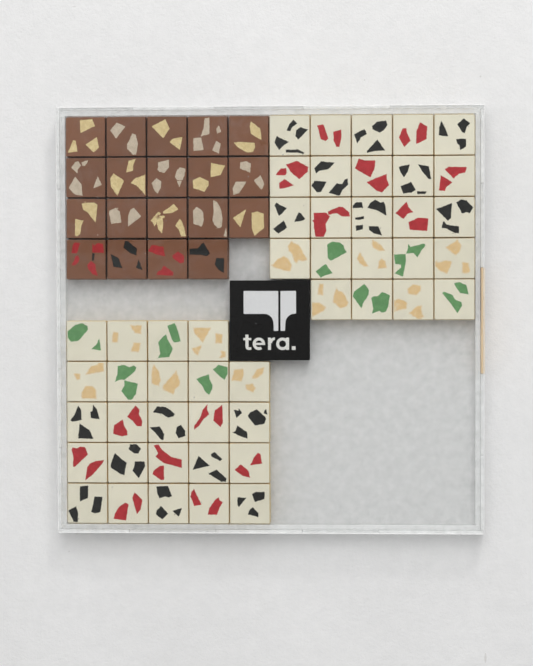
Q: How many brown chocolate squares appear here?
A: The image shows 19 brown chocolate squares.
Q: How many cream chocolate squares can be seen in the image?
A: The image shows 48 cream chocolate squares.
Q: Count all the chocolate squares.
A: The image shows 67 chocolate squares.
